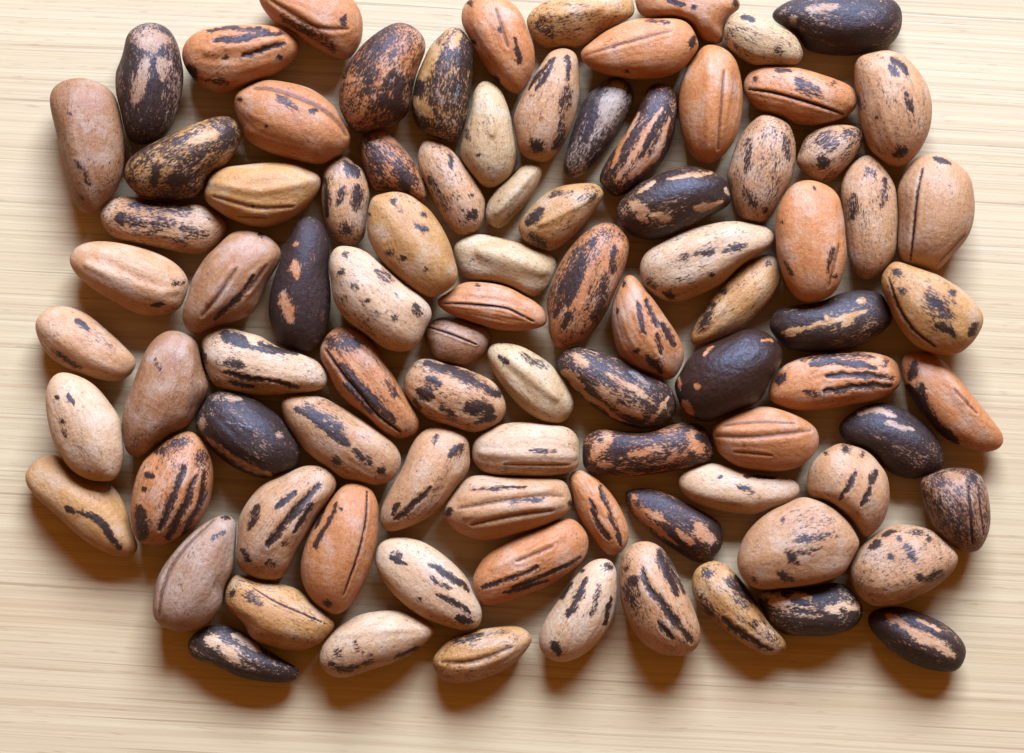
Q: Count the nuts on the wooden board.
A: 90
